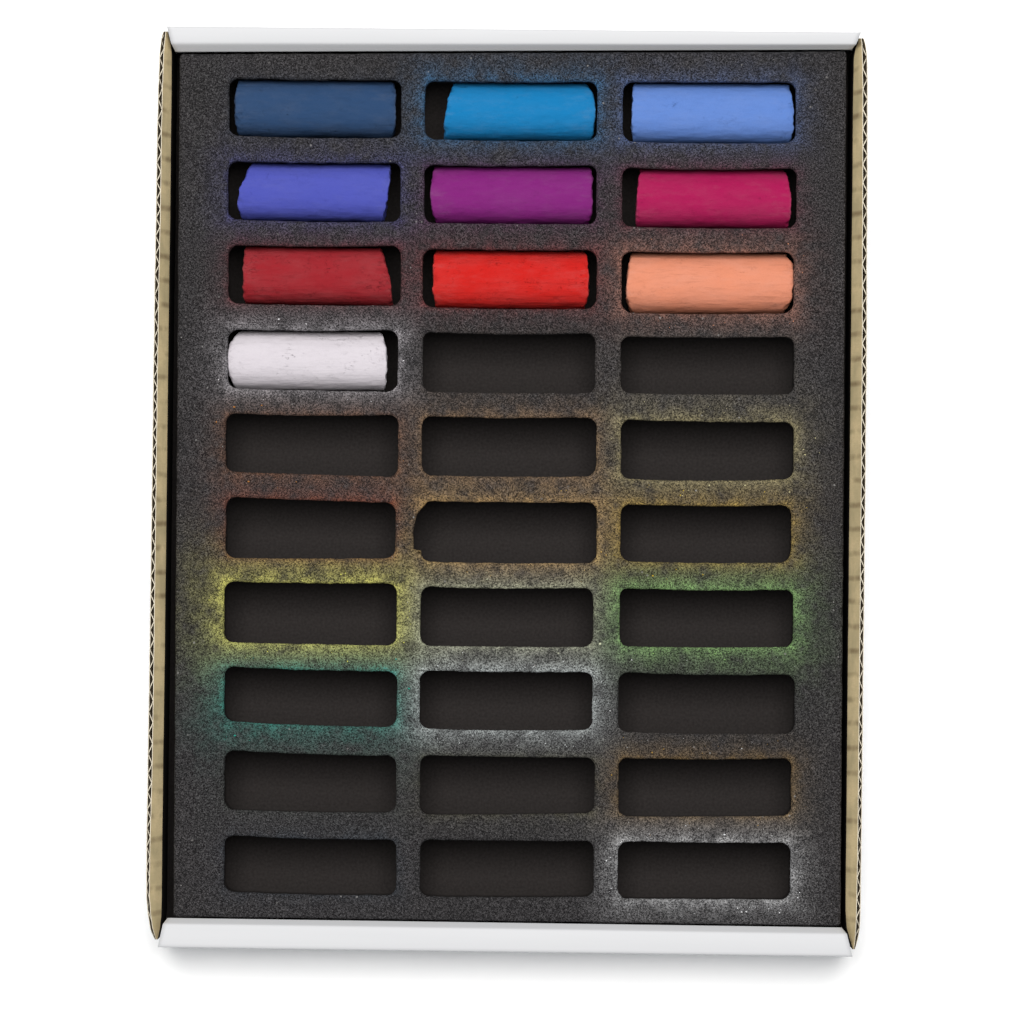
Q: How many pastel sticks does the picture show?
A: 10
